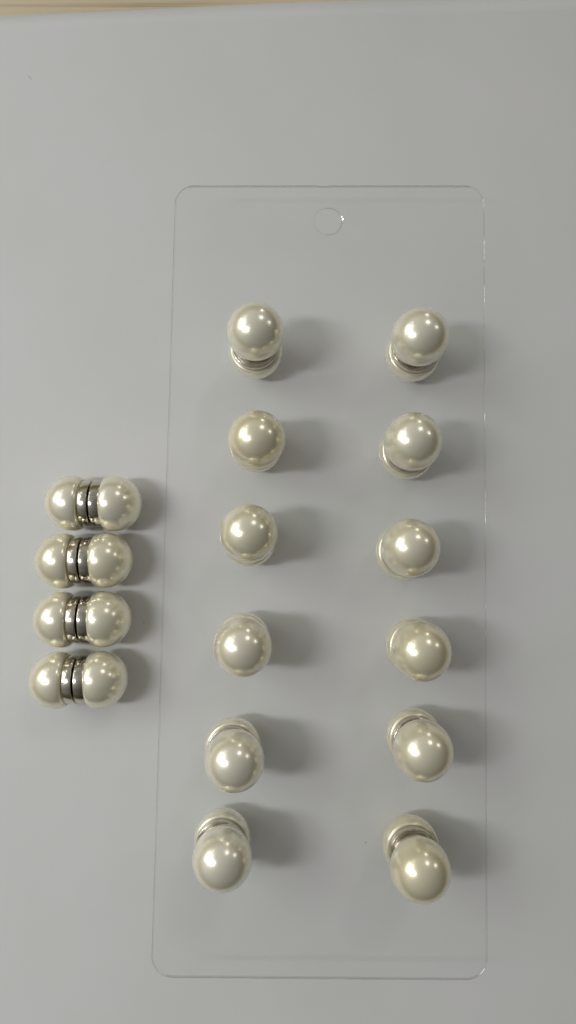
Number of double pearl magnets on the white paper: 16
